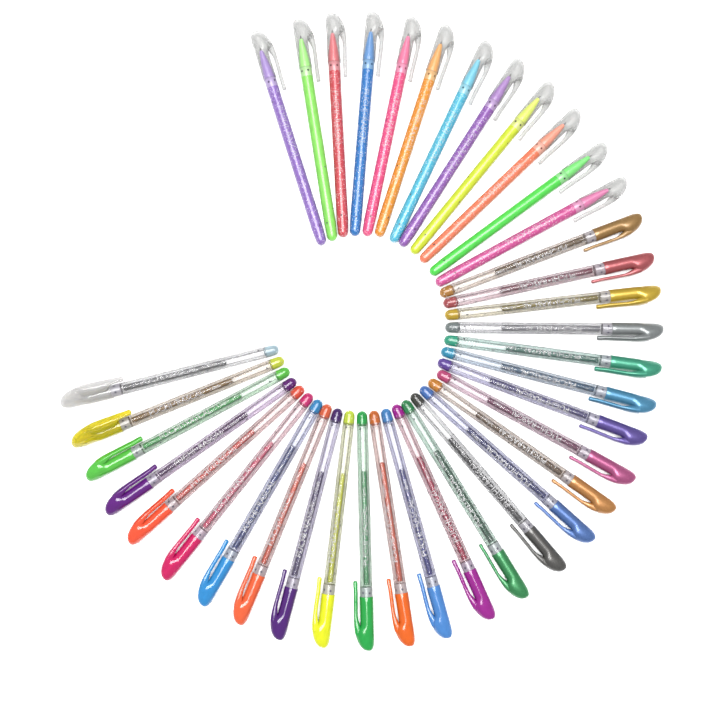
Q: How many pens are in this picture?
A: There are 38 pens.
